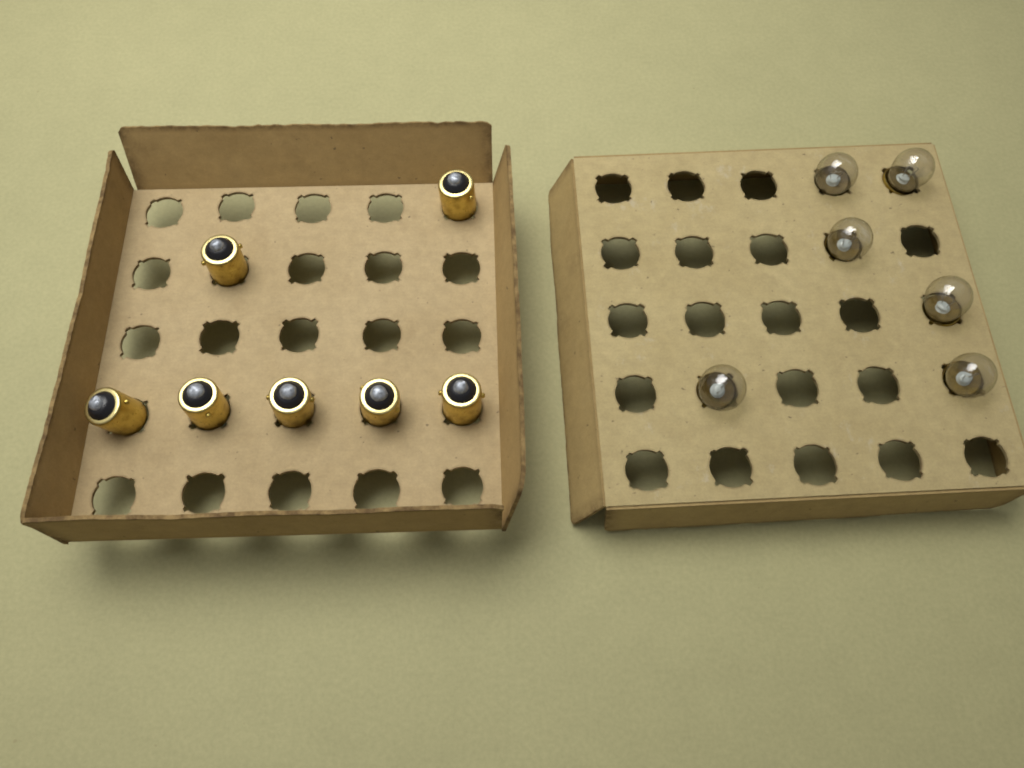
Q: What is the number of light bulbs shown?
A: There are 13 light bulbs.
